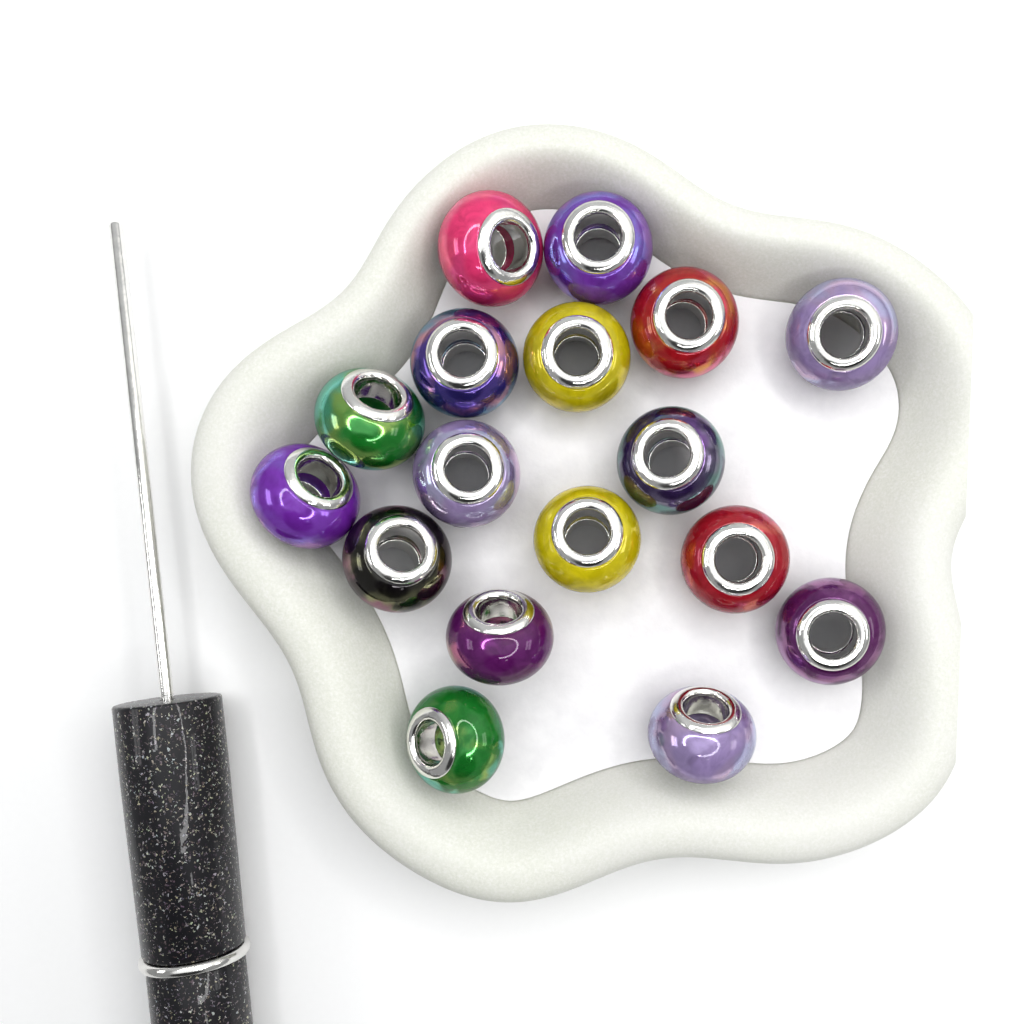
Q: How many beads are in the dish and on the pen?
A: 17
